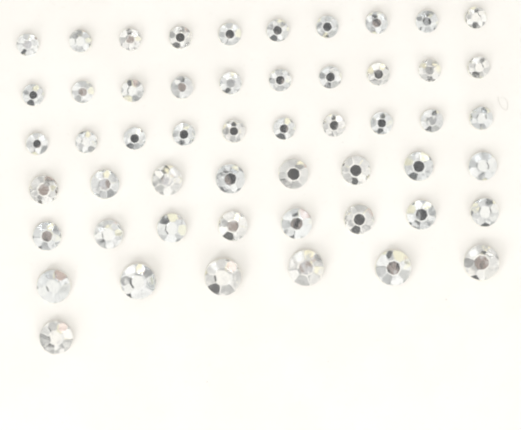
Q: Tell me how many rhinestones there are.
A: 53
